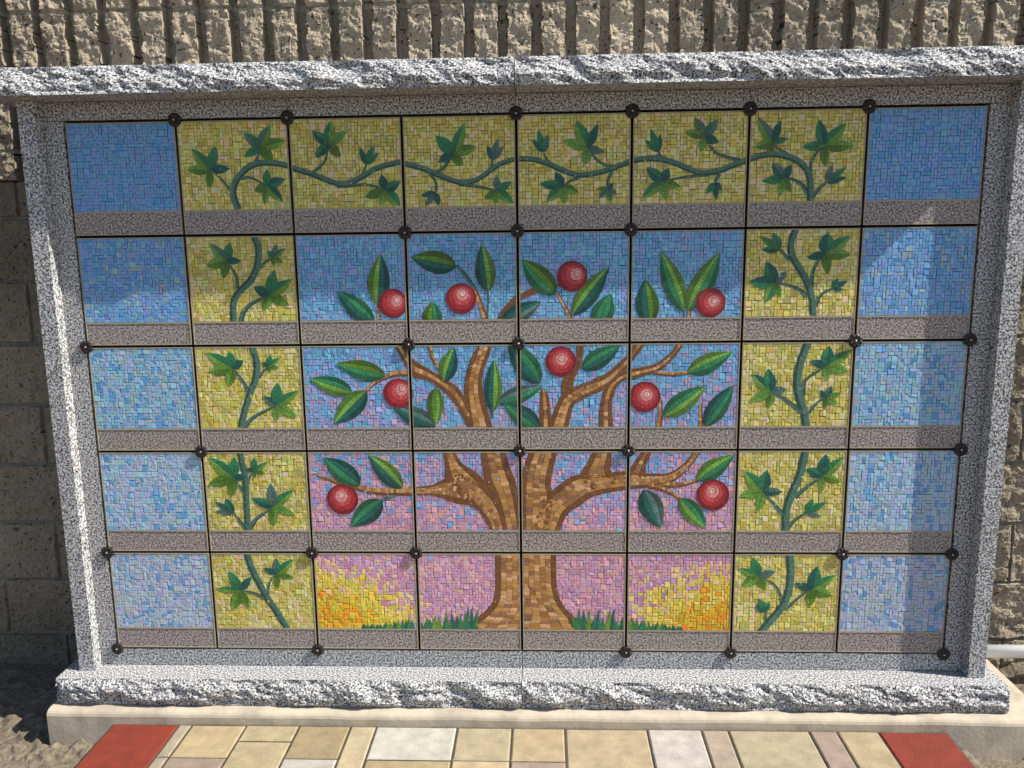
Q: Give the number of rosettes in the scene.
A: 28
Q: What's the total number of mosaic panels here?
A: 40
